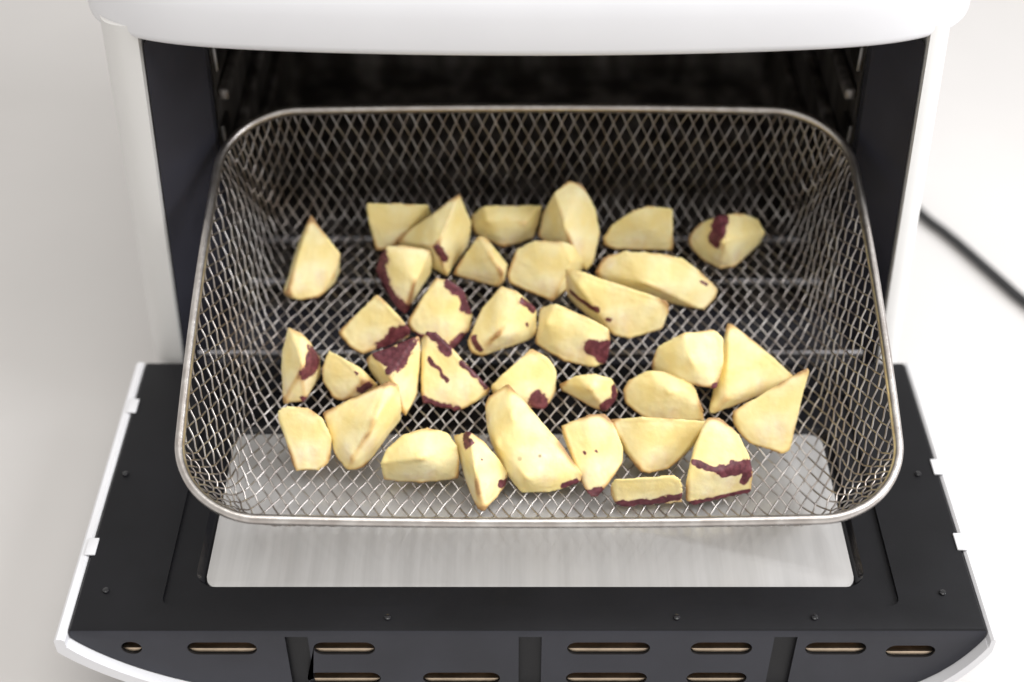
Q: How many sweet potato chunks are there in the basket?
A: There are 35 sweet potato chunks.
